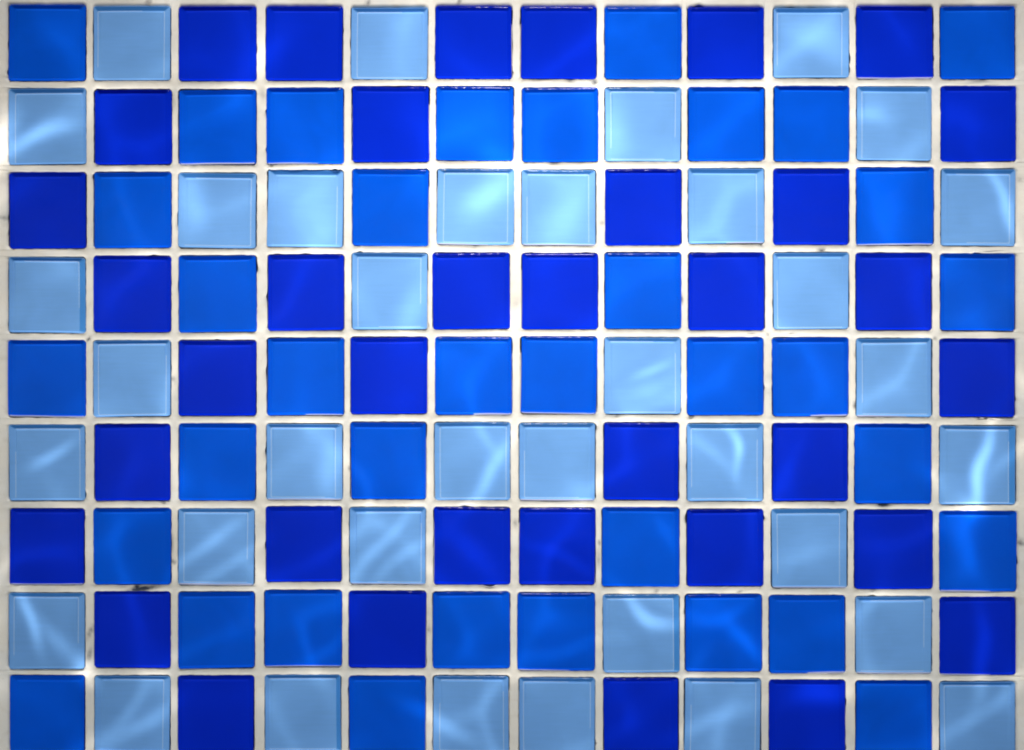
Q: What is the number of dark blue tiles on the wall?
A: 36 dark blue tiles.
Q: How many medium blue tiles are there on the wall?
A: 36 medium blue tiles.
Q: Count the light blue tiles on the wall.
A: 36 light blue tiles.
